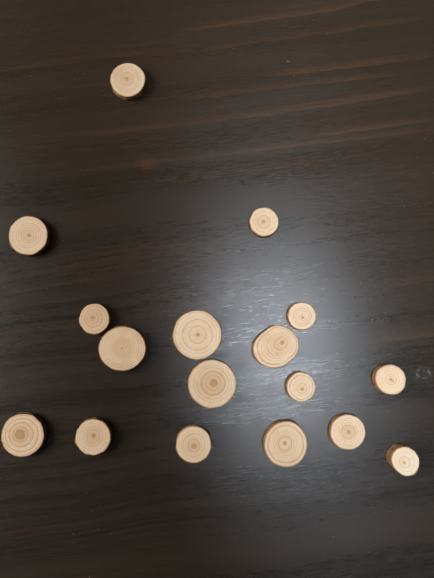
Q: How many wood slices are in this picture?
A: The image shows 17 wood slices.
